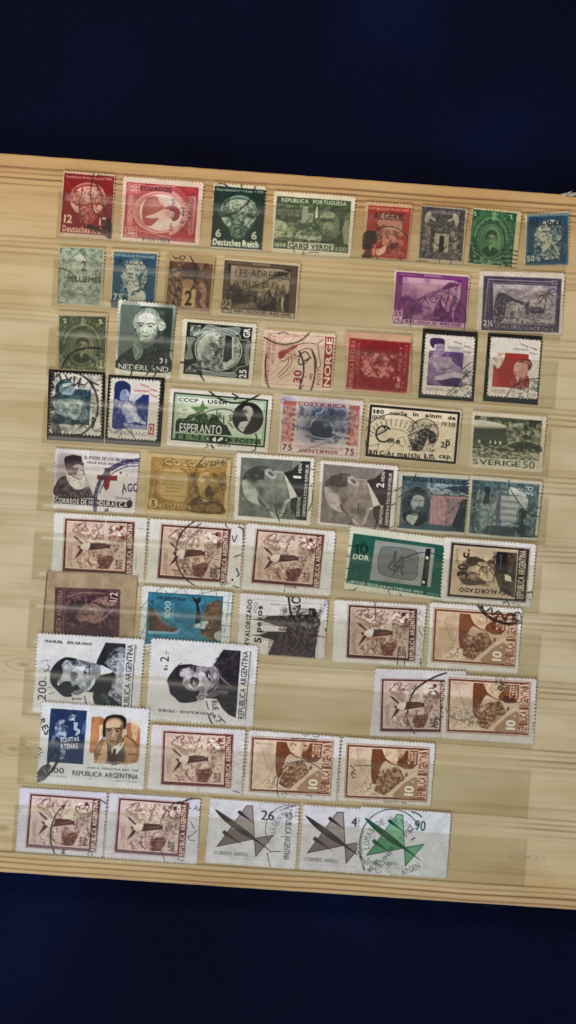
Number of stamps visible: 56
